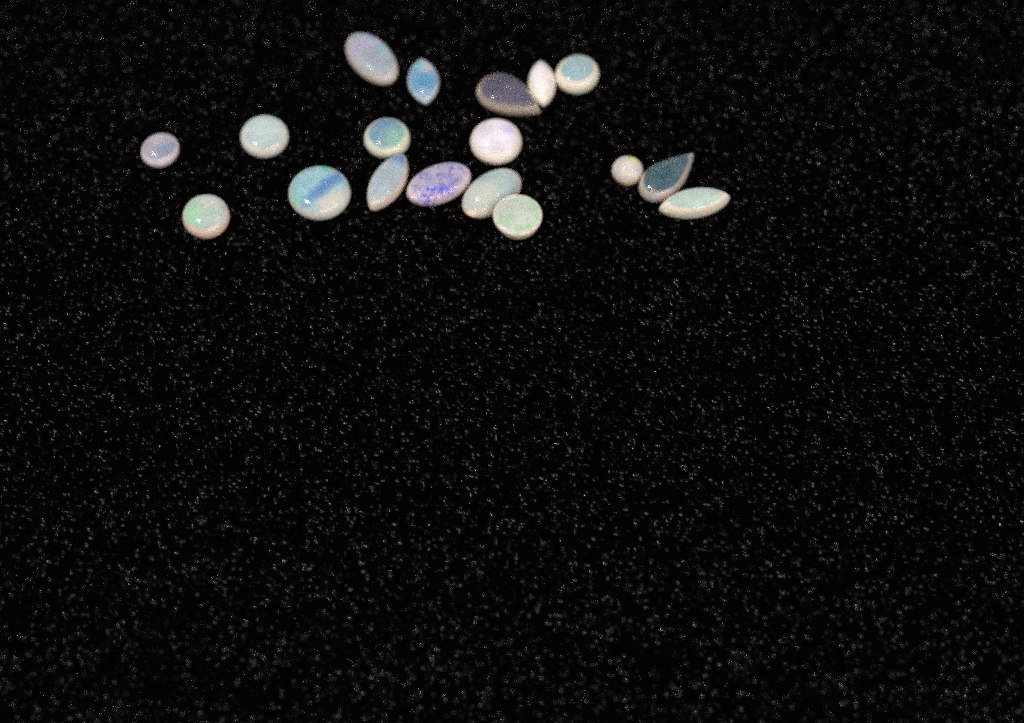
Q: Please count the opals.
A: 18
